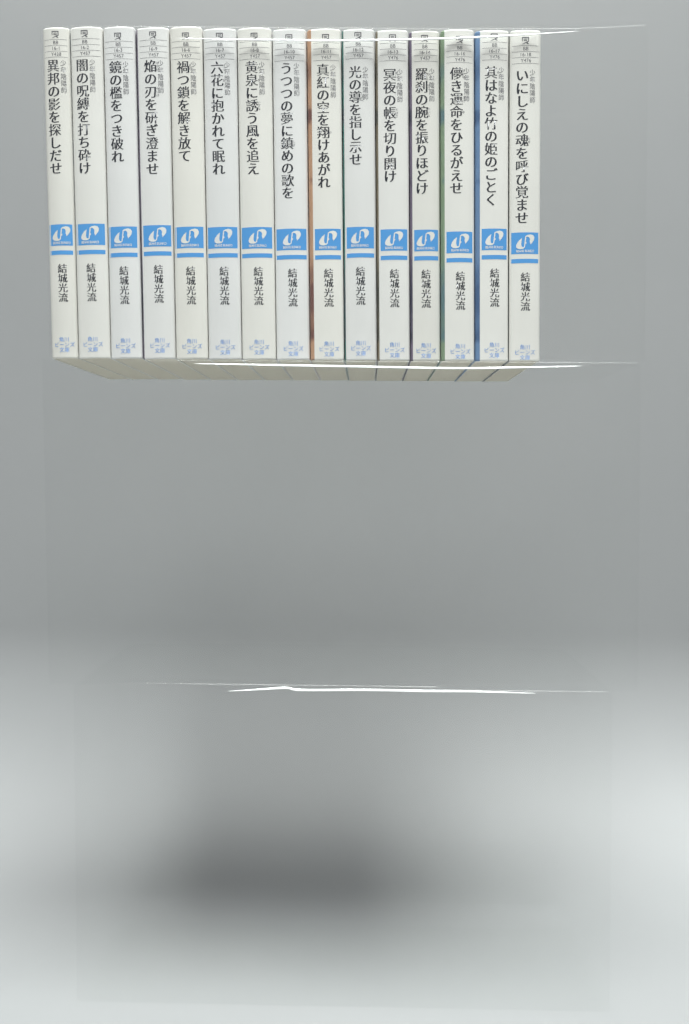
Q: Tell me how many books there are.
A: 15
